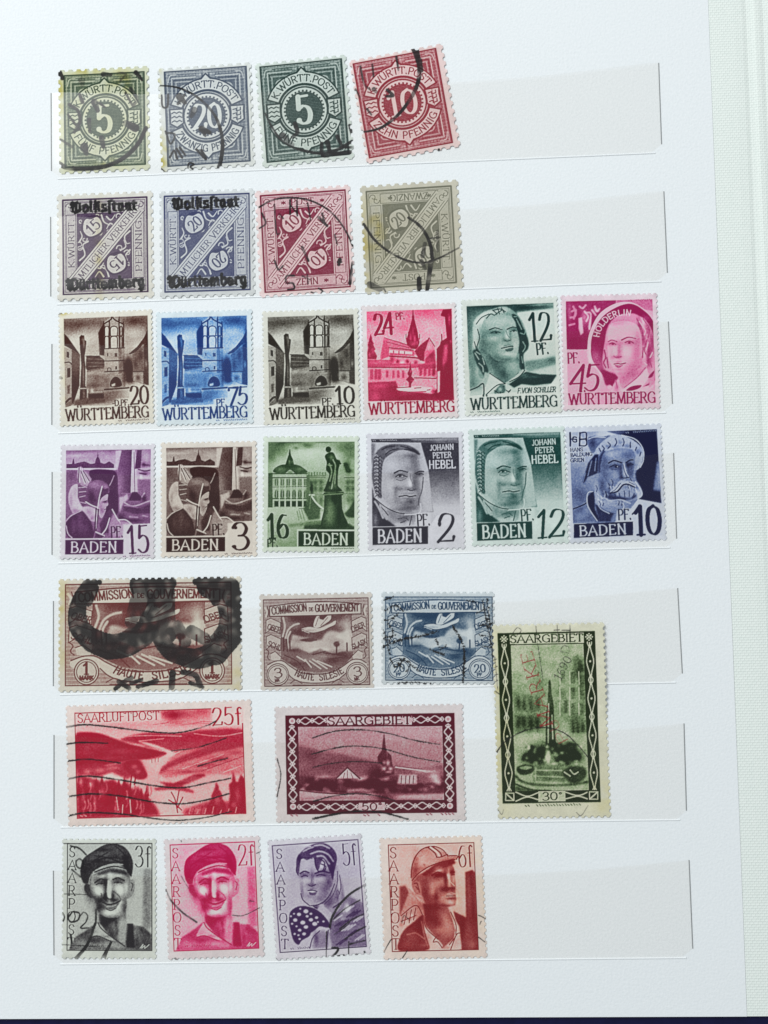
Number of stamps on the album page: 30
